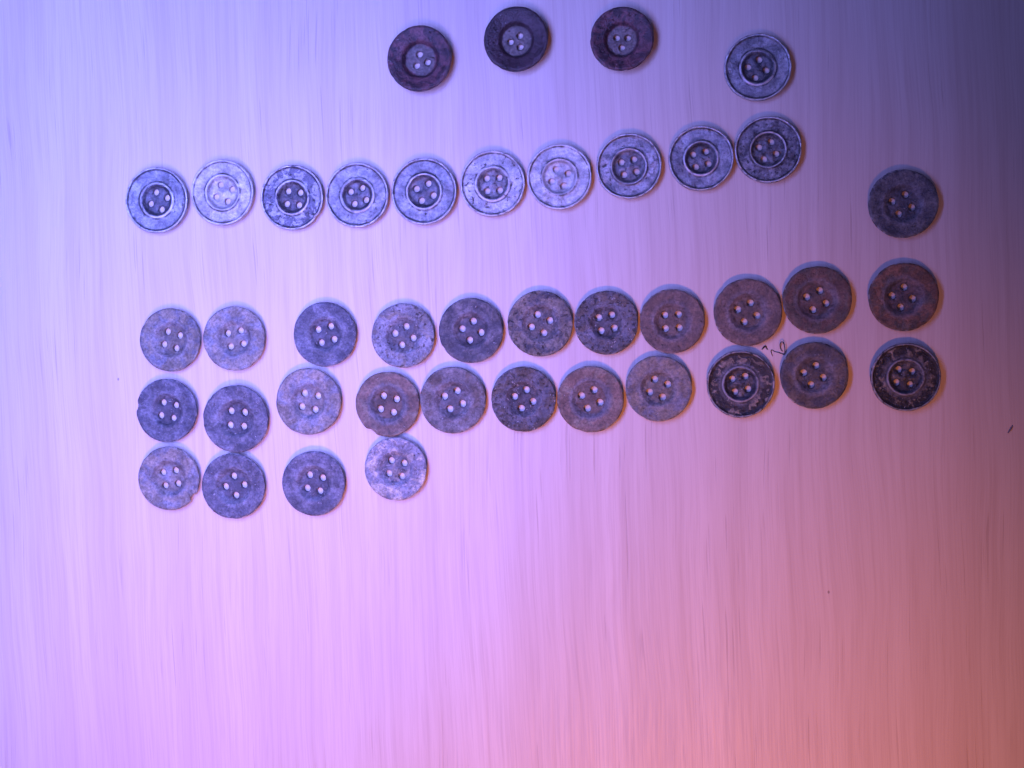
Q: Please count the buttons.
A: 41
